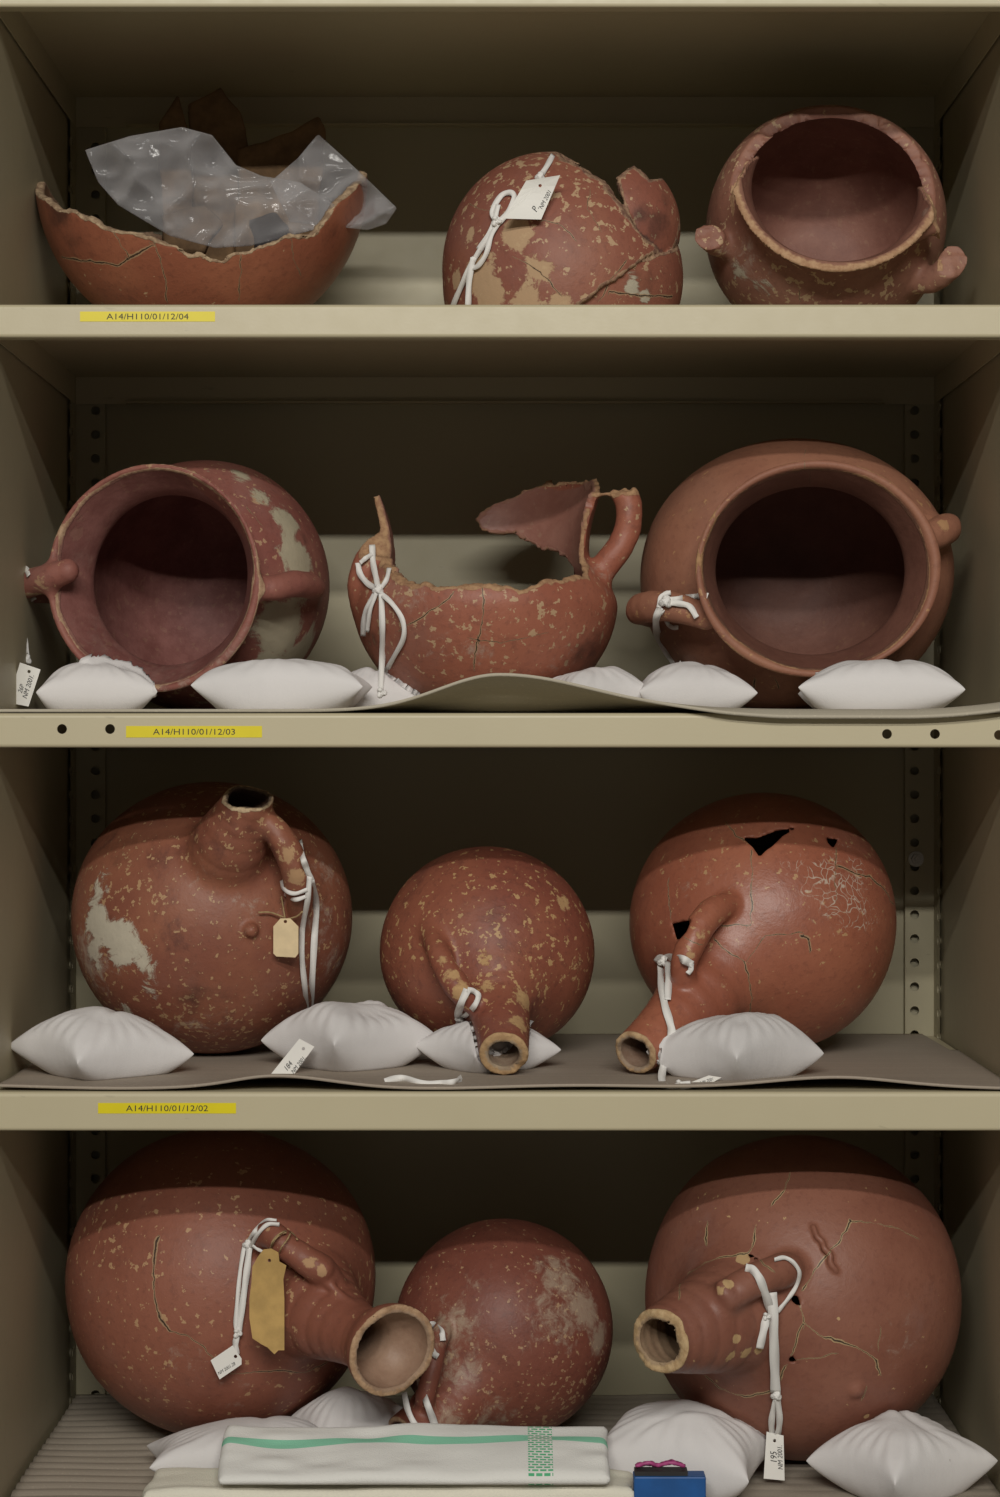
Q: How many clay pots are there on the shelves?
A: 12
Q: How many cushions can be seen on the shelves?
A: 14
